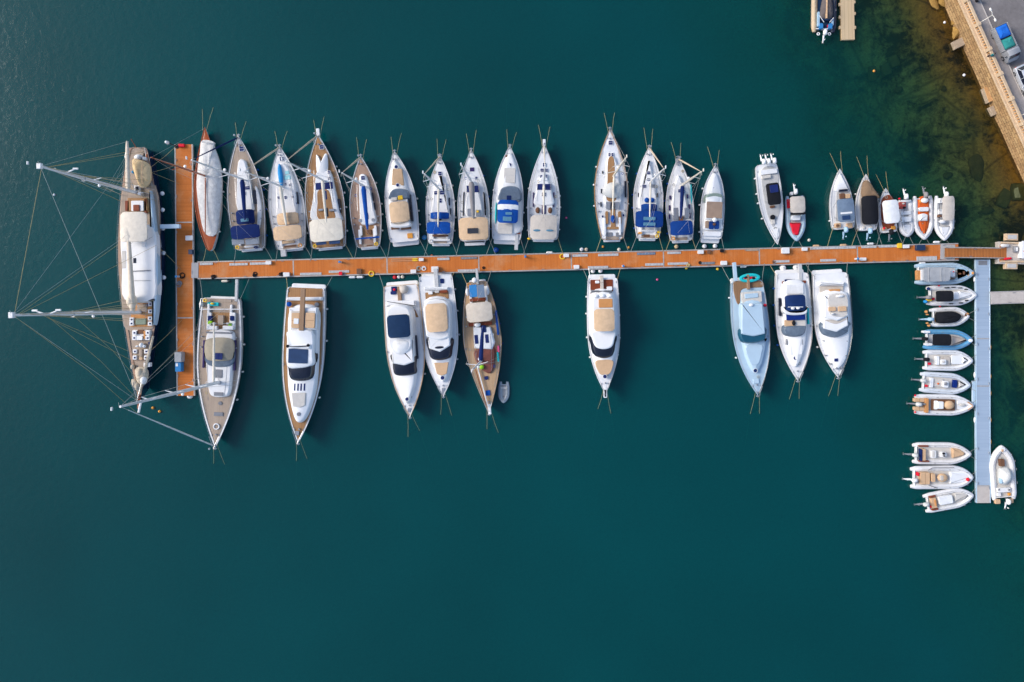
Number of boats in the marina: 45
